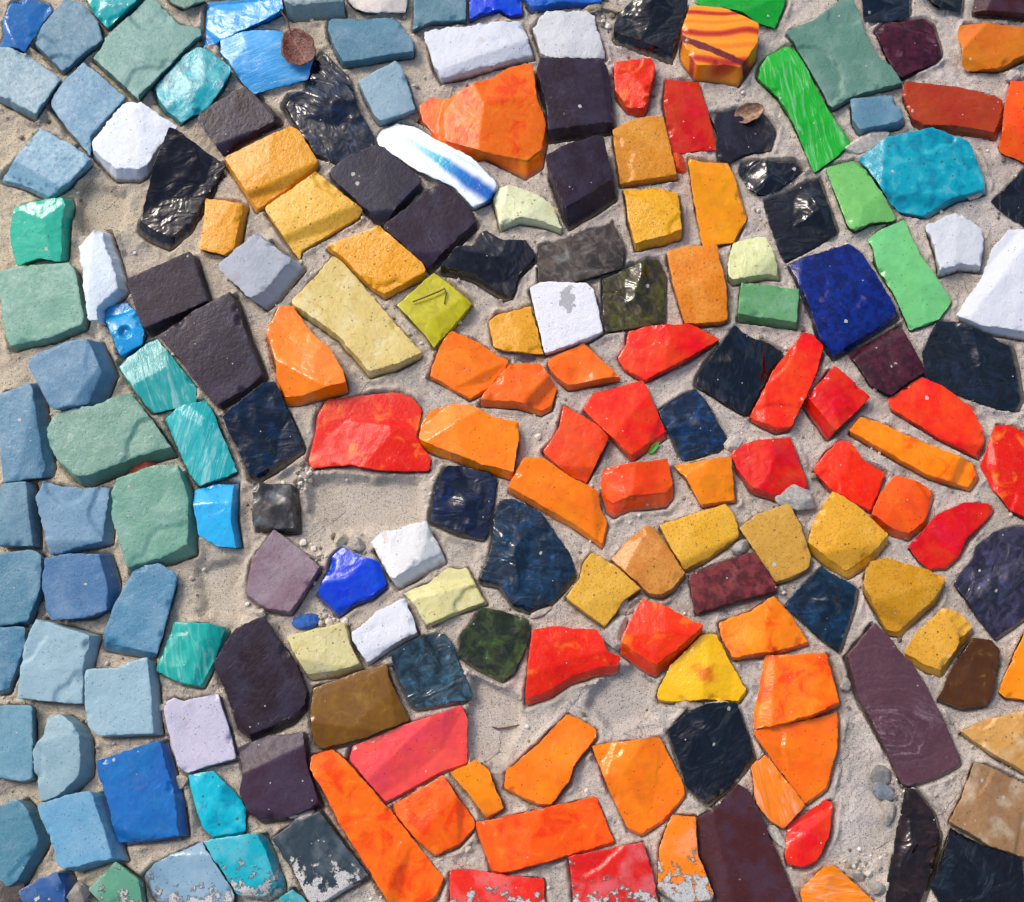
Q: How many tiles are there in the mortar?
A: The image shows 187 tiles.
